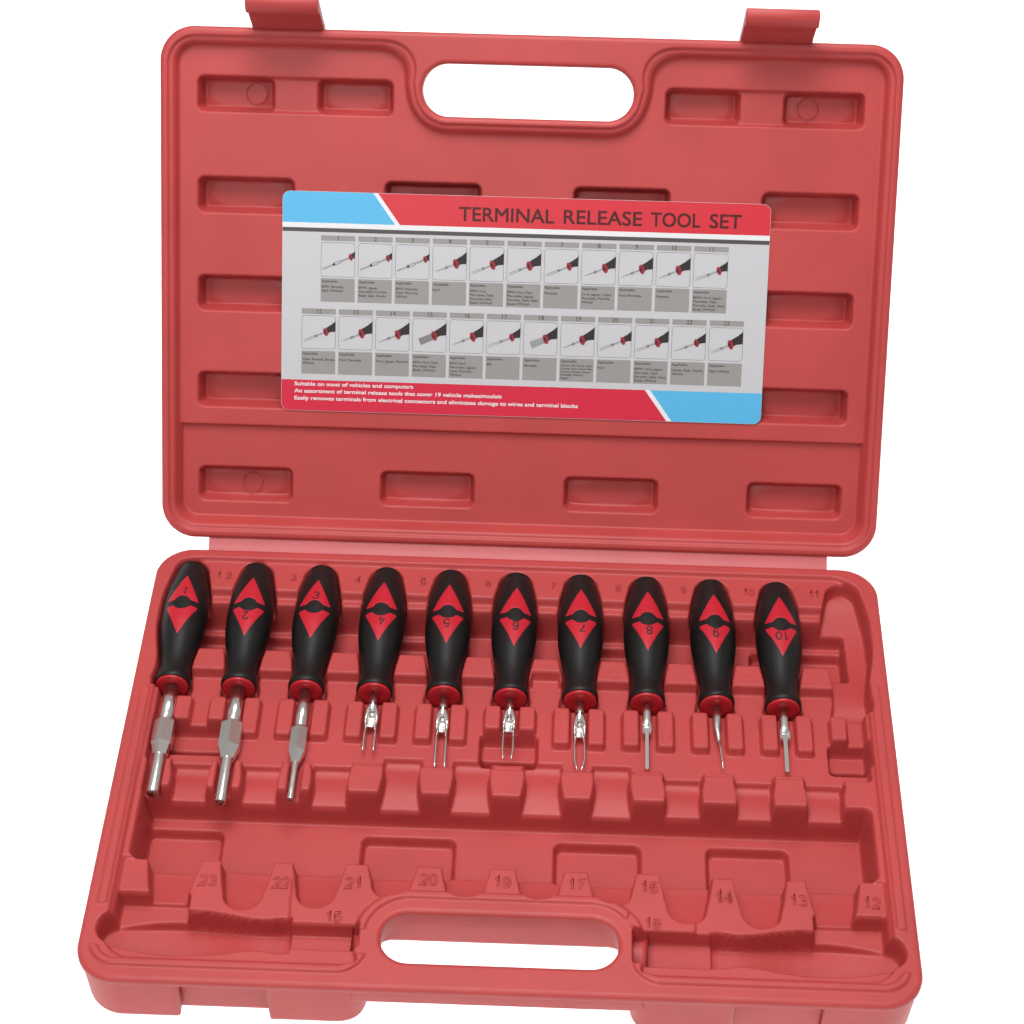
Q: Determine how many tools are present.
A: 10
